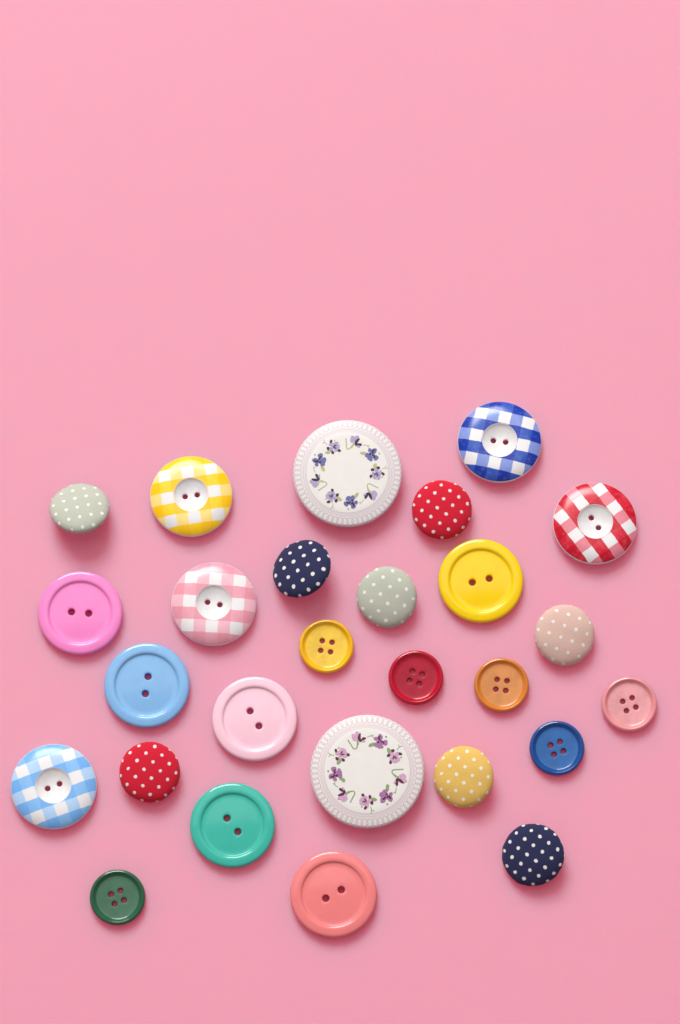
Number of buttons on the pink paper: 27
